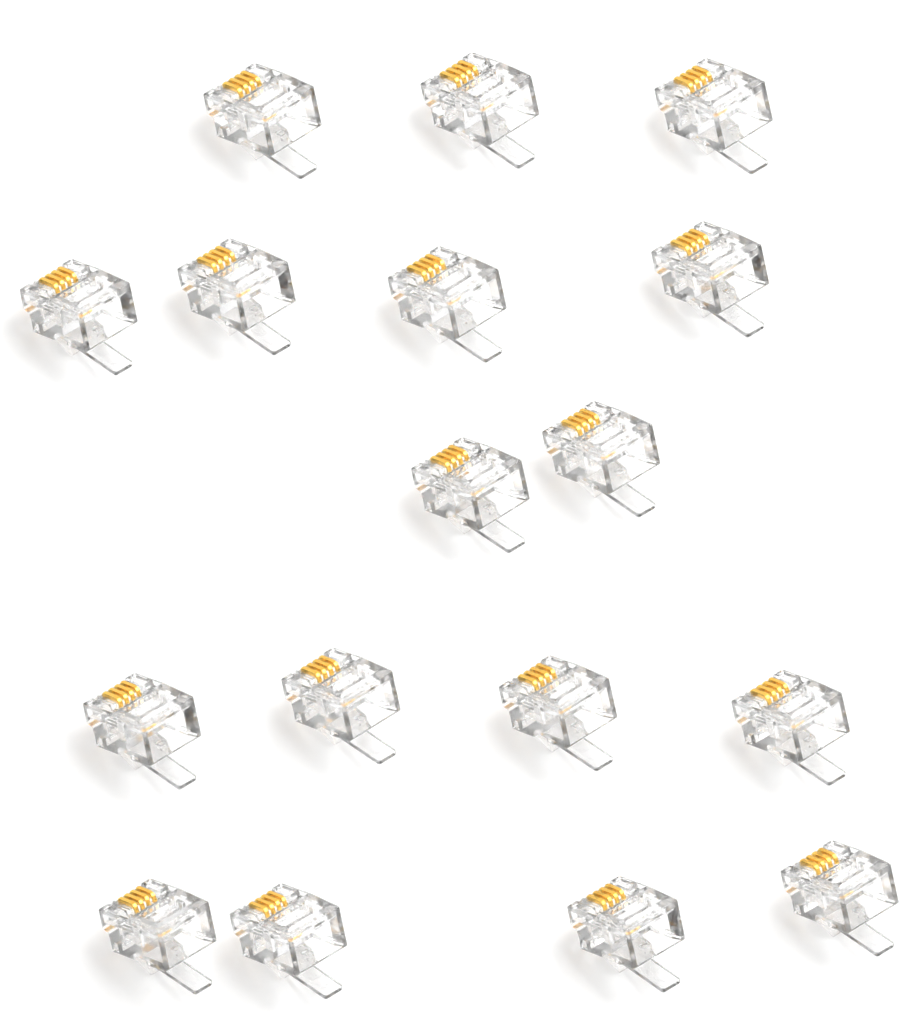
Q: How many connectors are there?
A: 17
